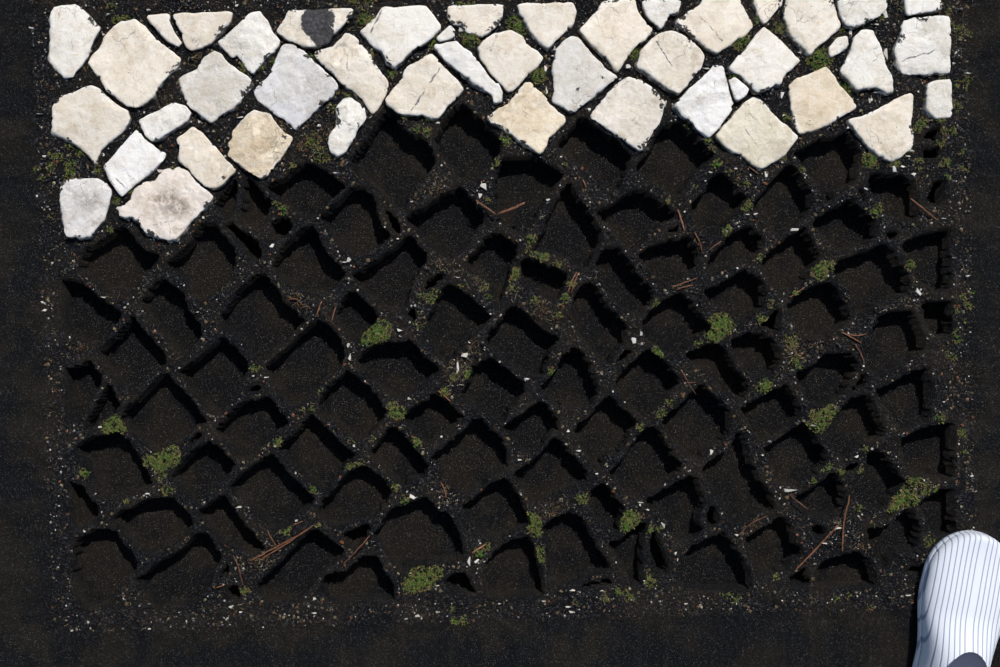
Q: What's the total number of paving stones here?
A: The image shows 45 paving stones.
